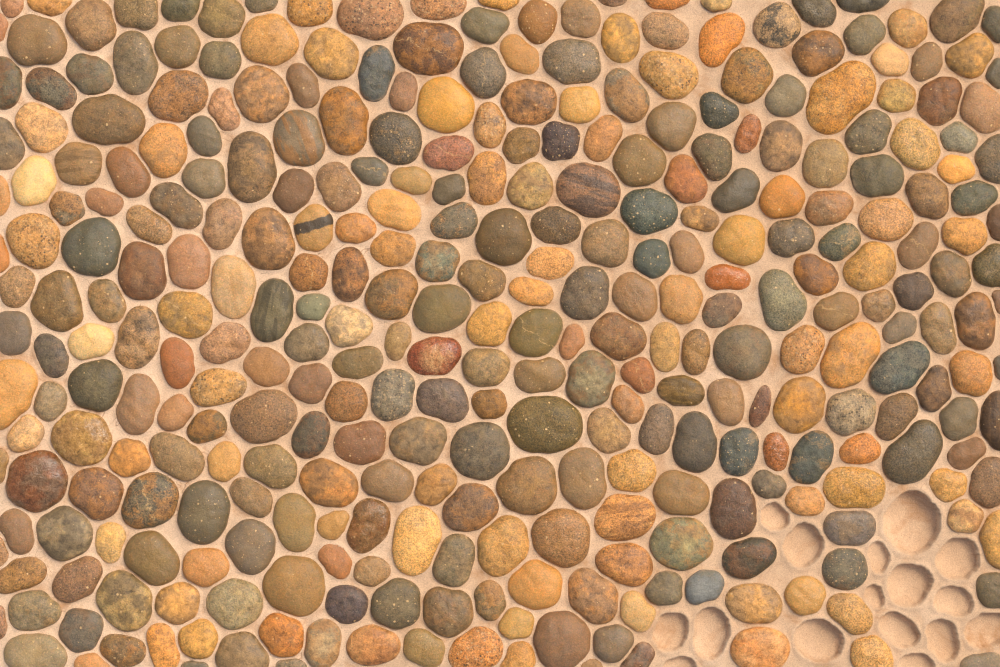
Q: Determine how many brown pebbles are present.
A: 139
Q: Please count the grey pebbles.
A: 95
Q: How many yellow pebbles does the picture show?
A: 96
